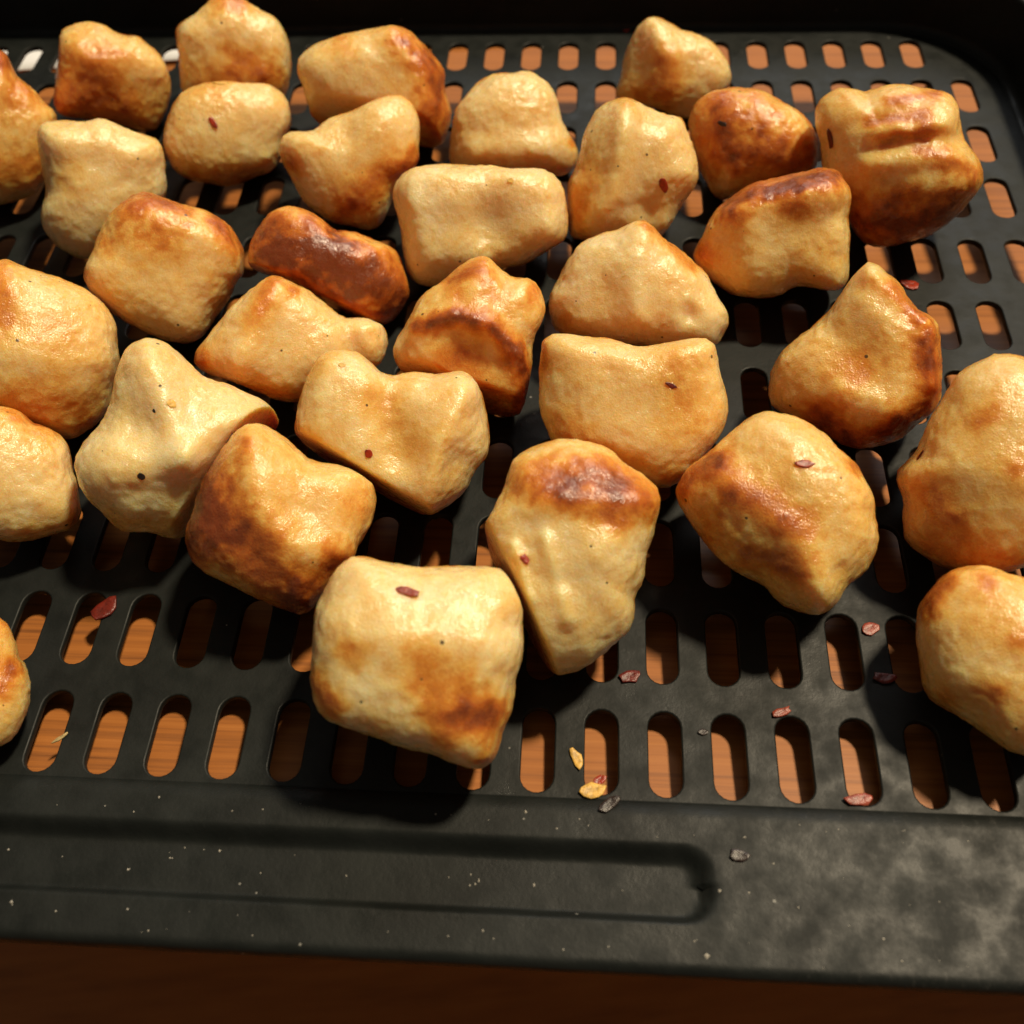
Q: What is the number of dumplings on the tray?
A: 32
